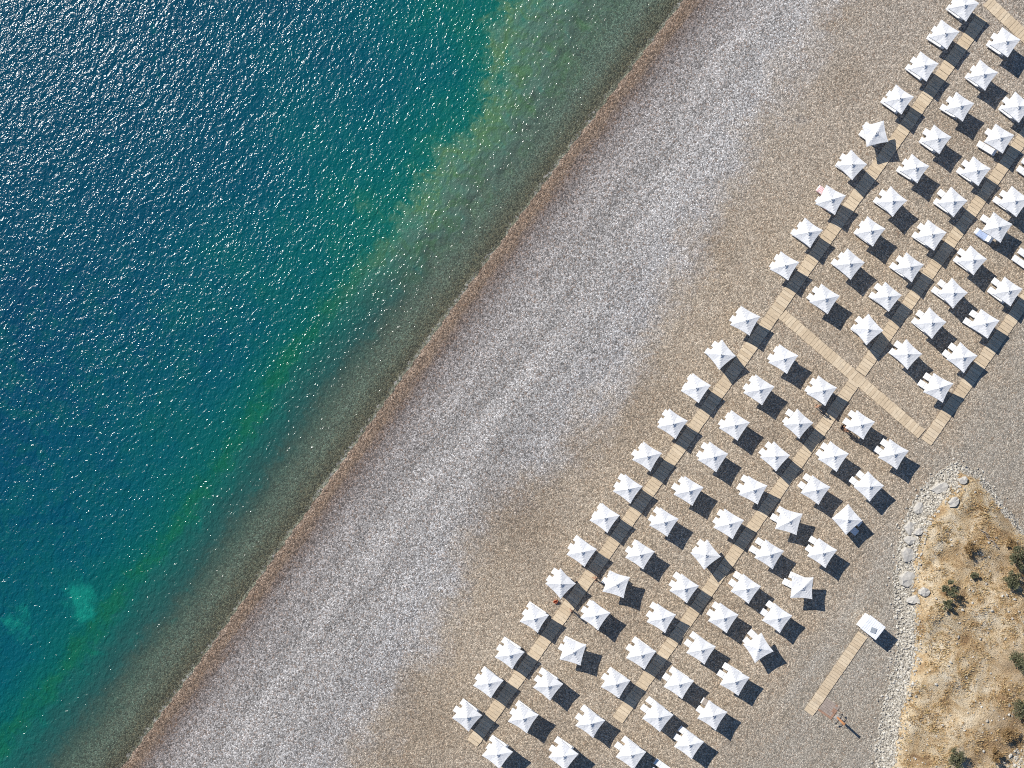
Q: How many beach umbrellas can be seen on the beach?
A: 95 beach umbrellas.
